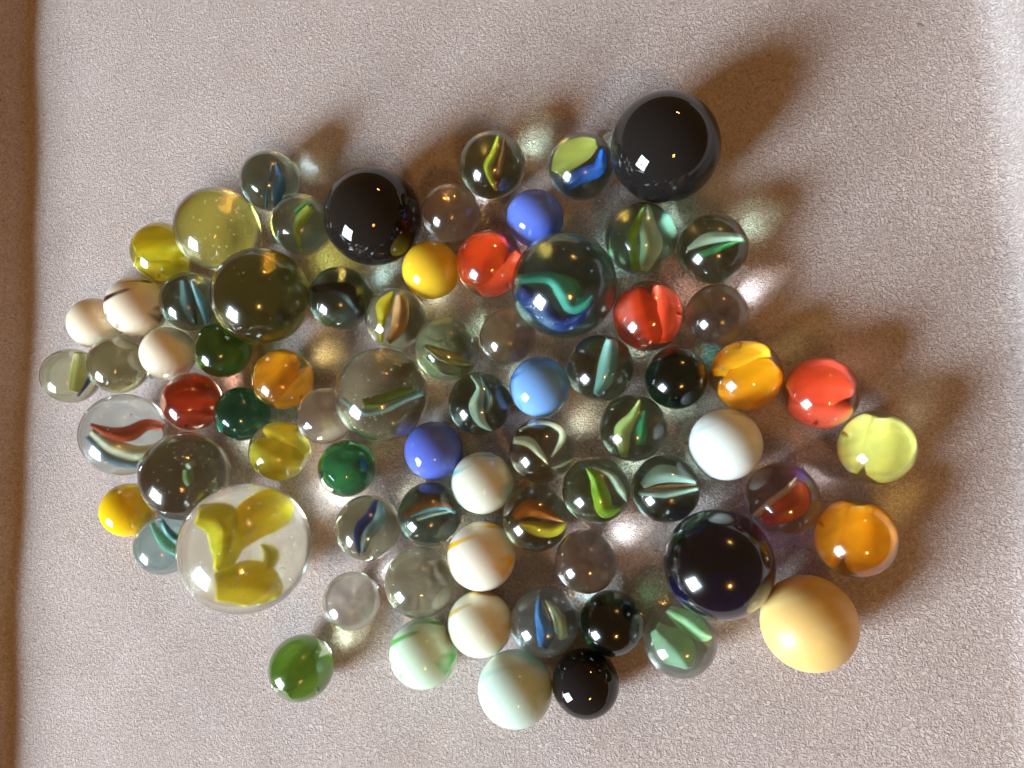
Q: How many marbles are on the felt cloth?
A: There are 74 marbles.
